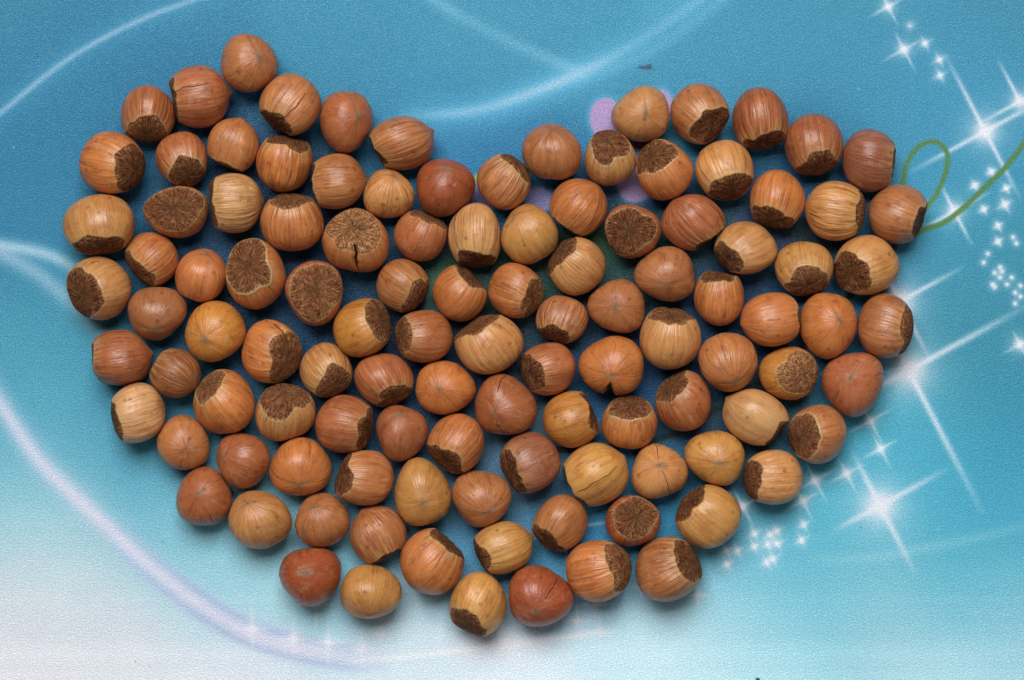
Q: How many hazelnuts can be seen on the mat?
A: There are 111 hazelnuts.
